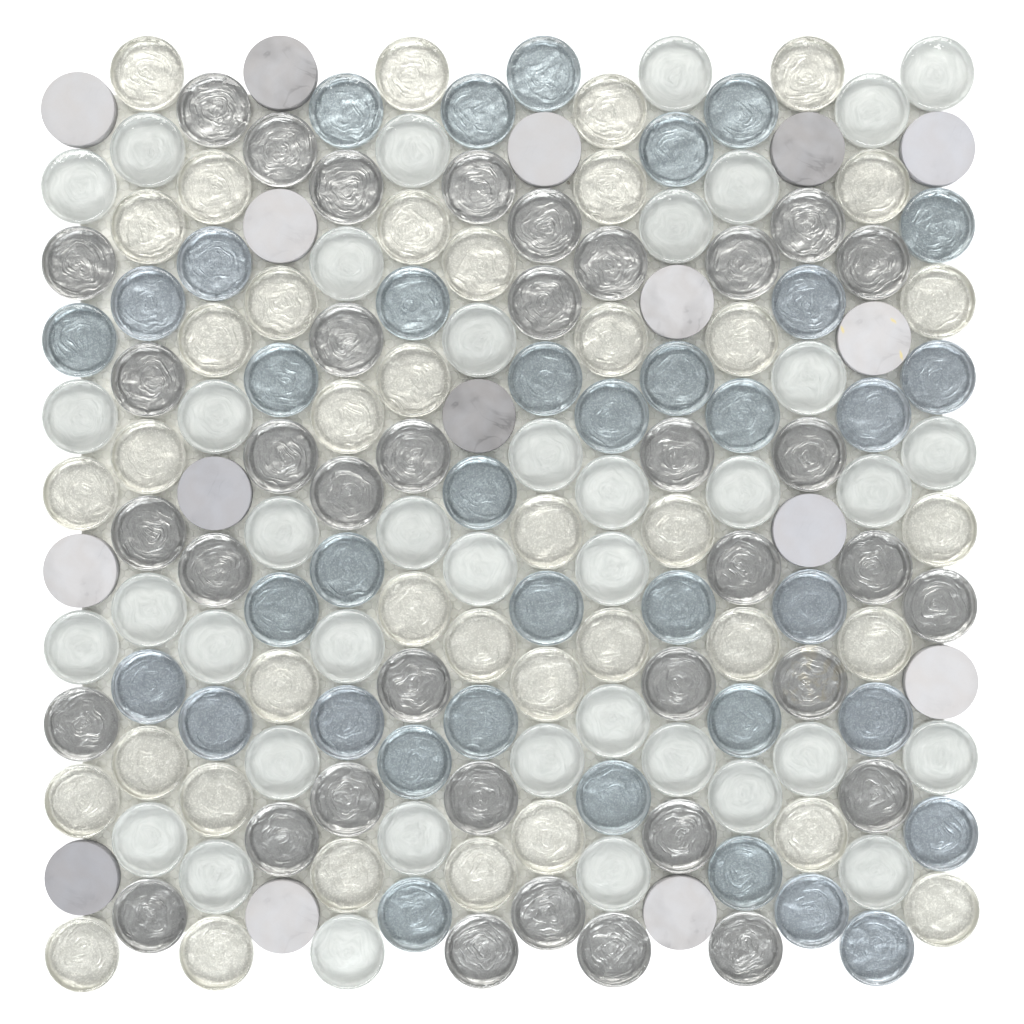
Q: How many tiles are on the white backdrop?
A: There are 168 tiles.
